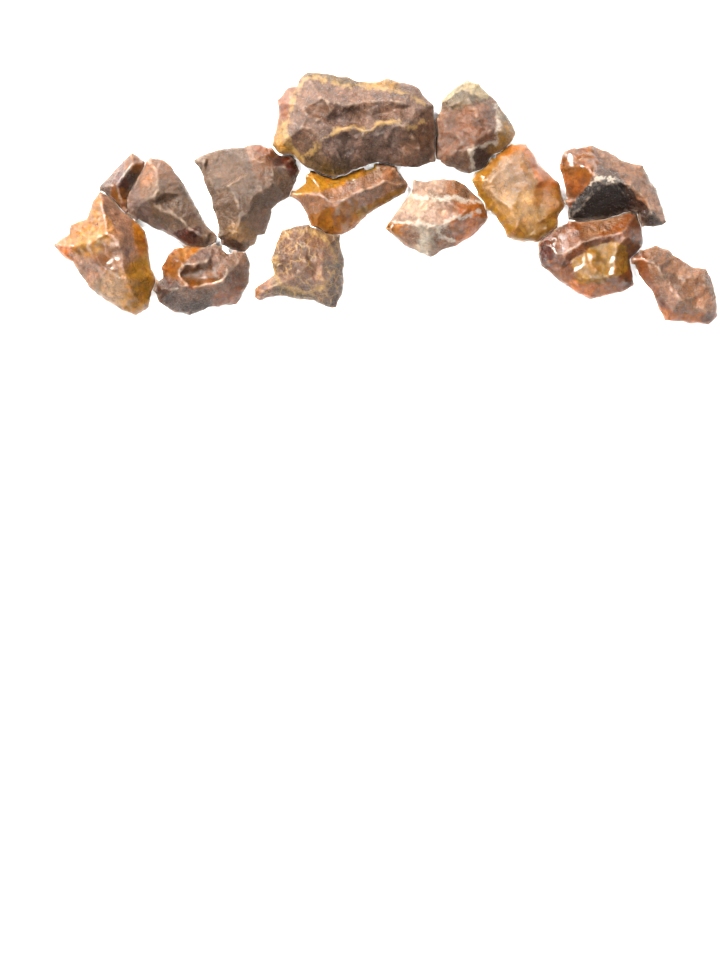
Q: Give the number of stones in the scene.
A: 14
